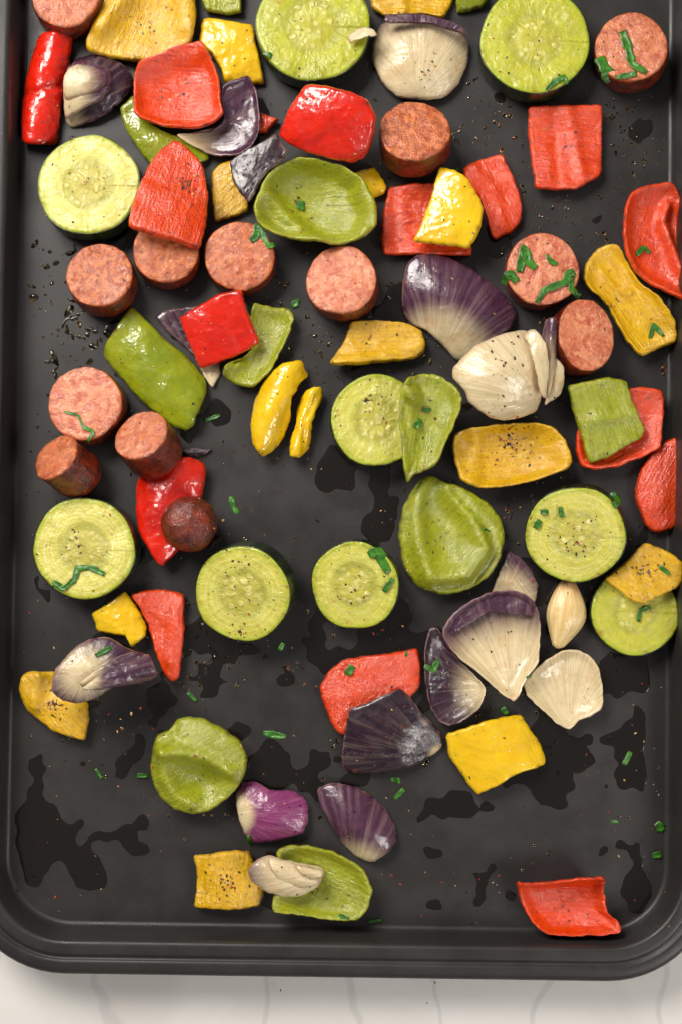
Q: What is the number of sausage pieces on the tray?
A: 13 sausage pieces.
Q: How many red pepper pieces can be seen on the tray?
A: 16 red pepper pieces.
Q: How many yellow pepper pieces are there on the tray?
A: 16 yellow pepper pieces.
